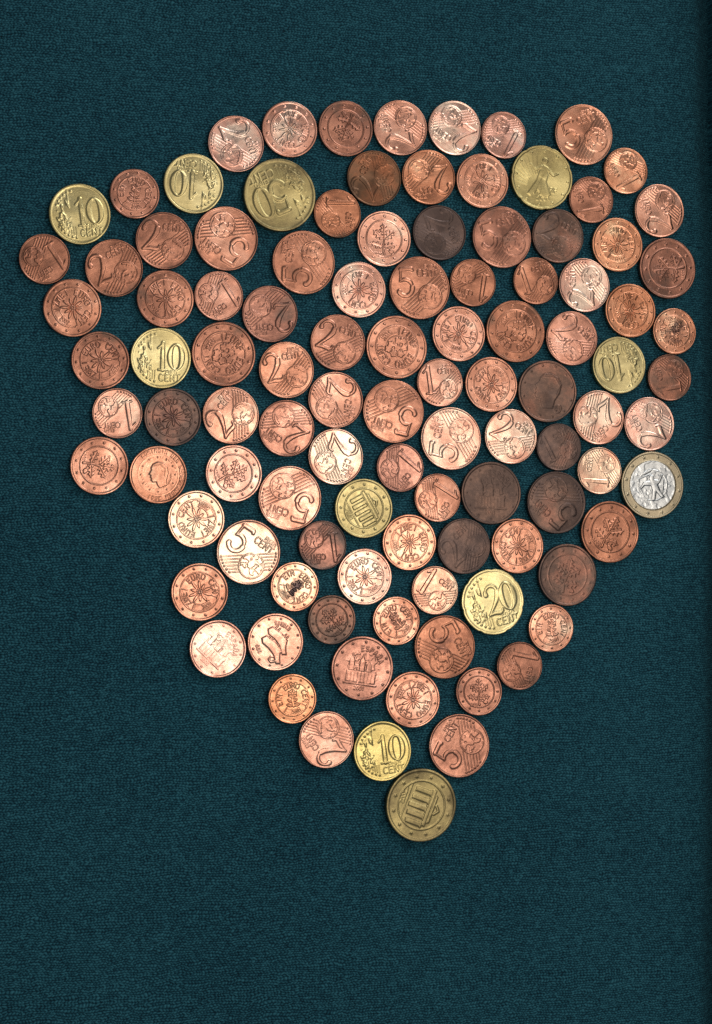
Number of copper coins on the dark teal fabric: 95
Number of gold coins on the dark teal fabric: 10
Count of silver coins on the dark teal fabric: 1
